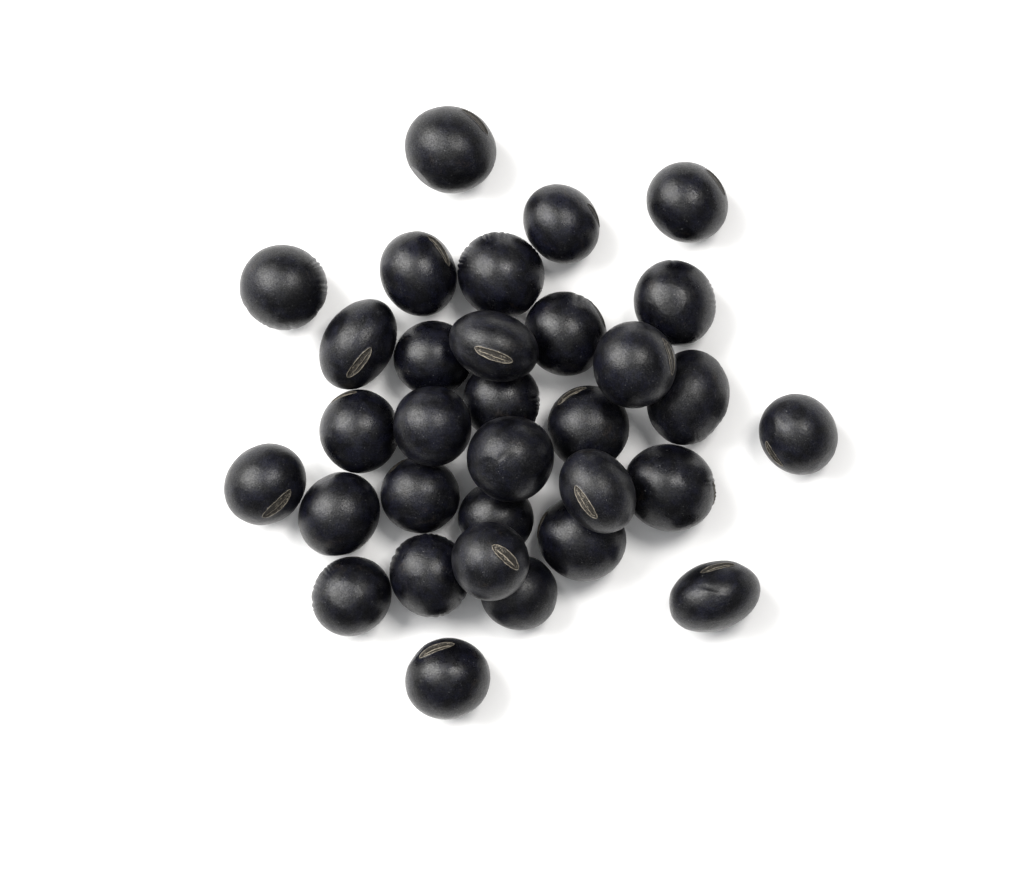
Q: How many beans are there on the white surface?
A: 32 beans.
